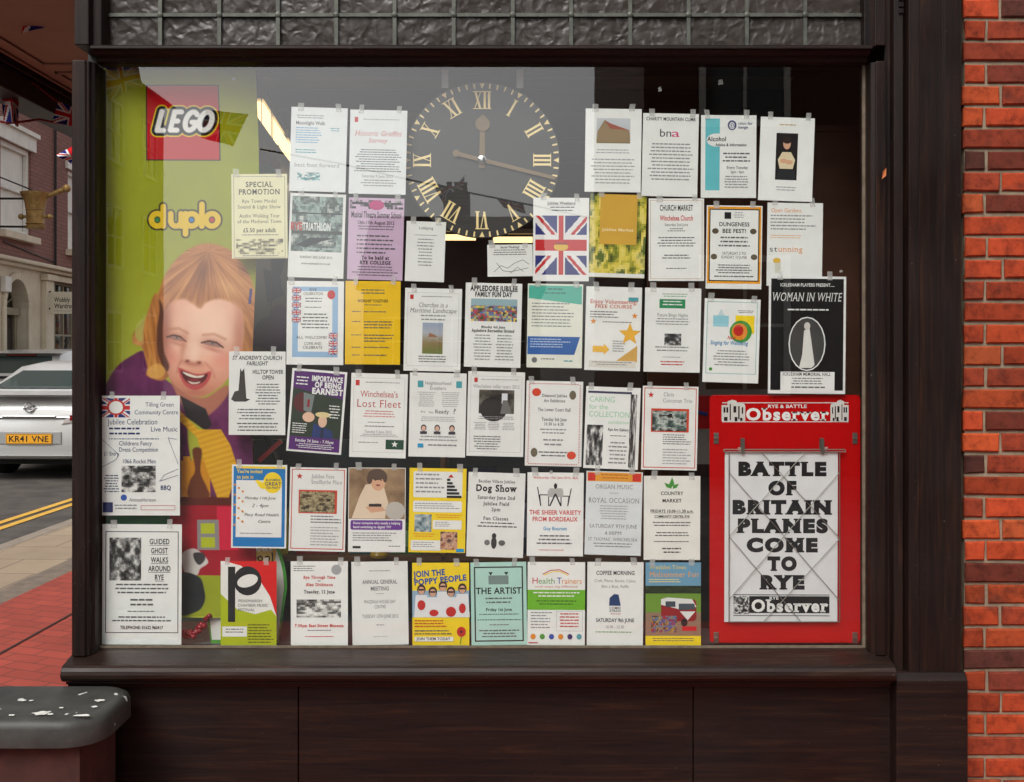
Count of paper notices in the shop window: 52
